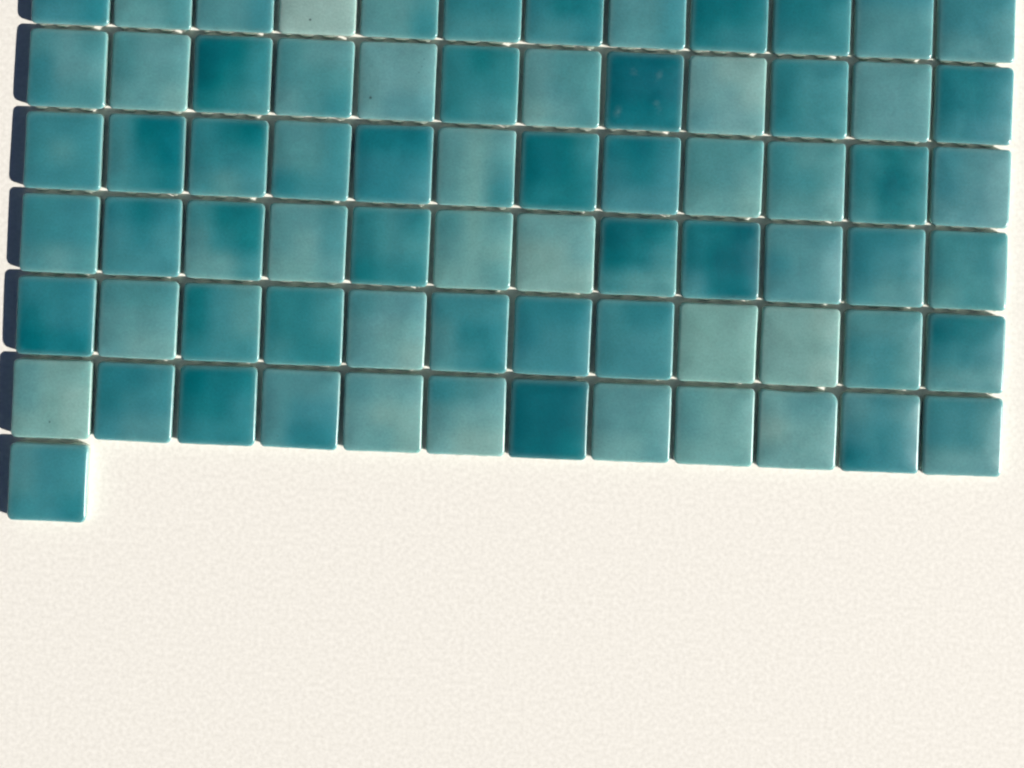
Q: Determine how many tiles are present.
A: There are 73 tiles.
